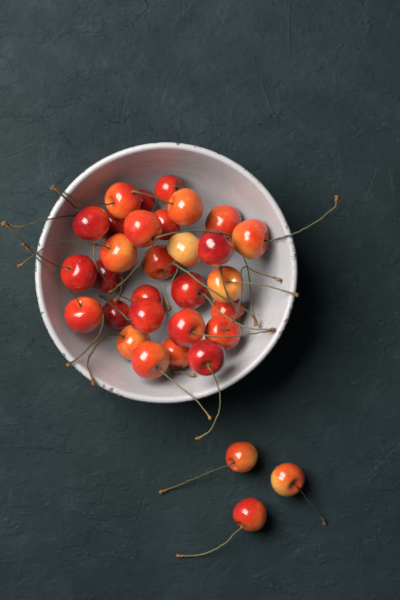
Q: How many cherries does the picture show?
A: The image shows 32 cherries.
